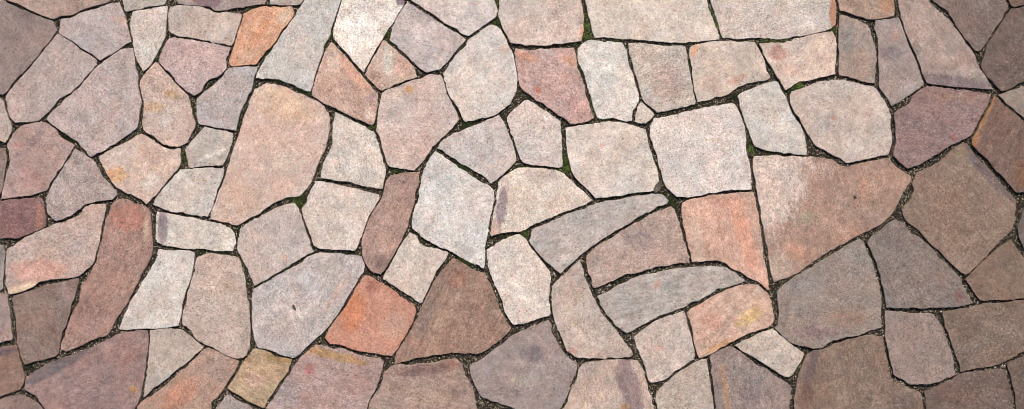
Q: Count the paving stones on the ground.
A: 107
